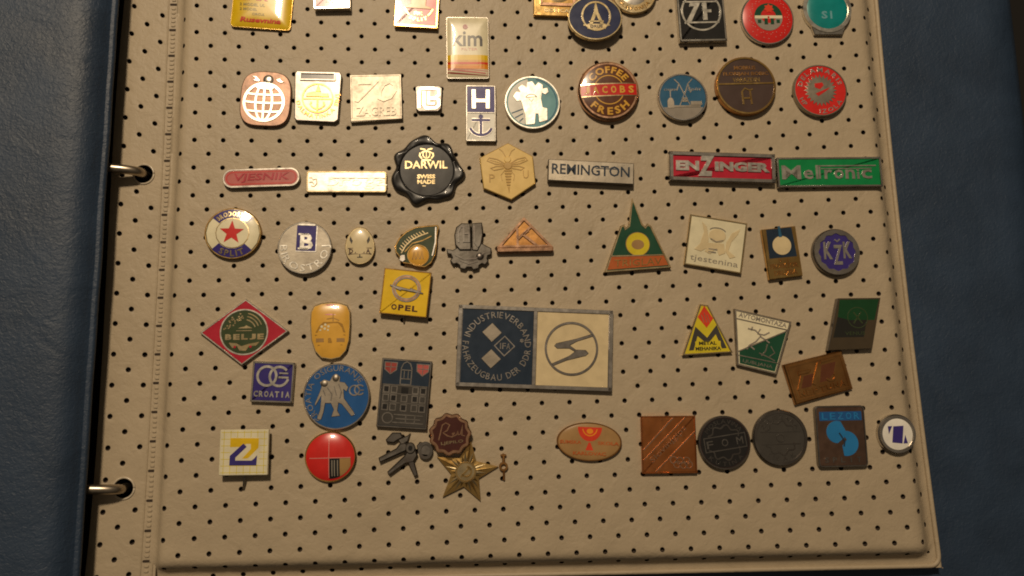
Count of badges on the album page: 59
